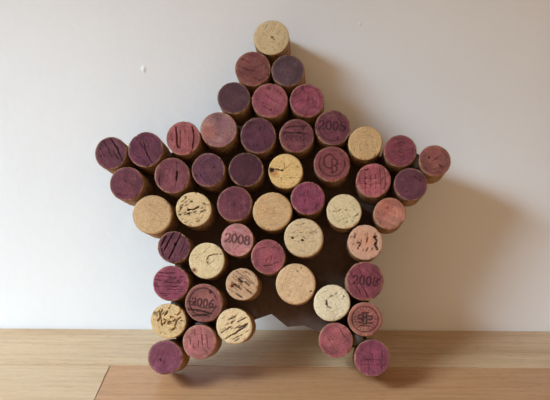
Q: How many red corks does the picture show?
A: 35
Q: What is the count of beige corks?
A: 15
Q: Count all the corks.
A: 50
